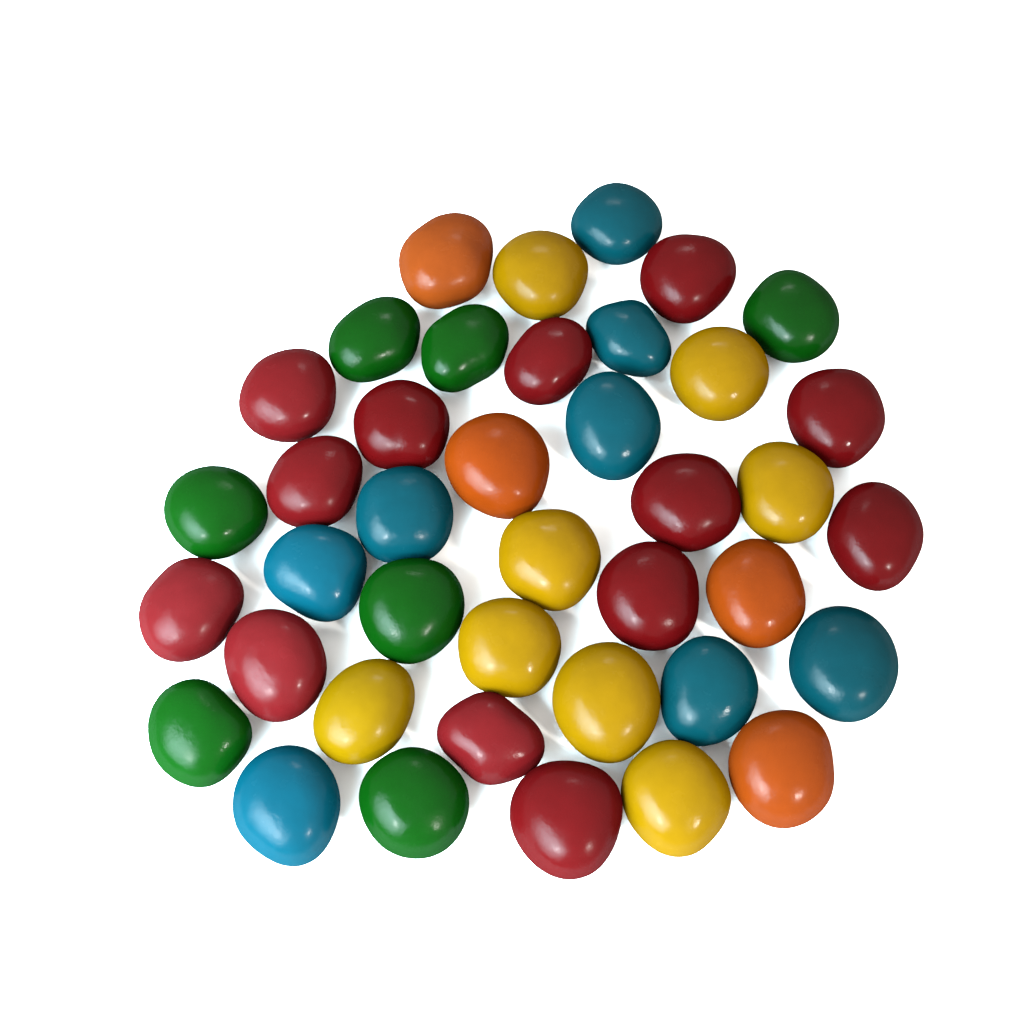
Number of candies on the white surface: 40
